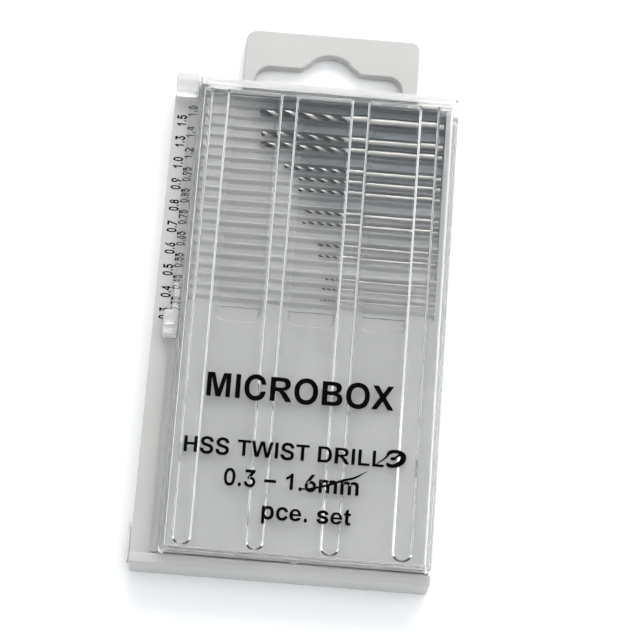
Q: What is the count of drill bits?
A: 13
